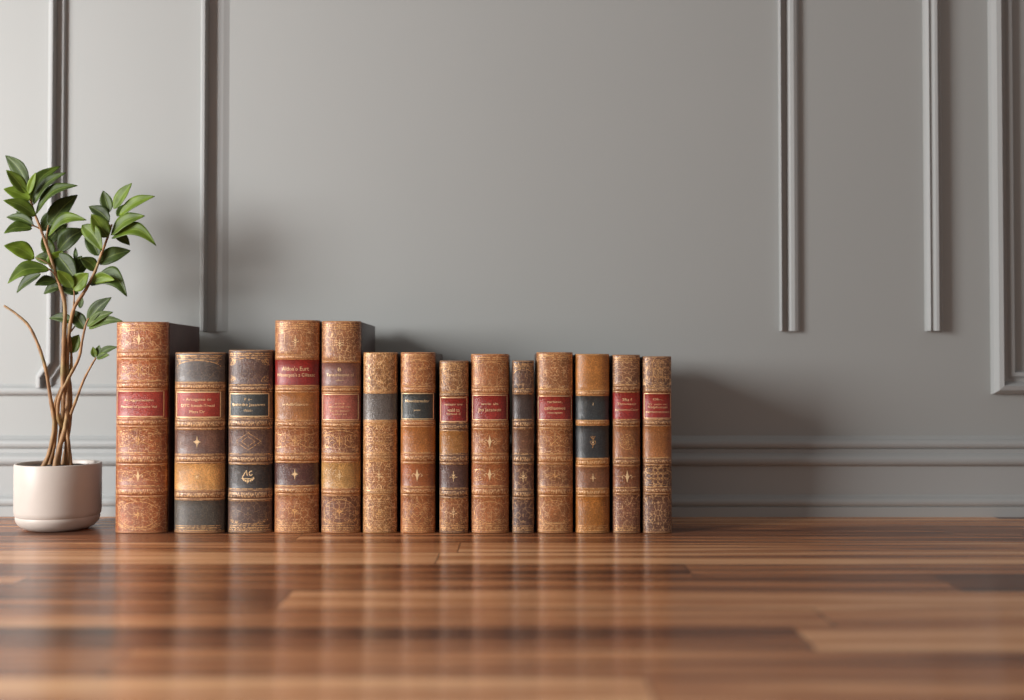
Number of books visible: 14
